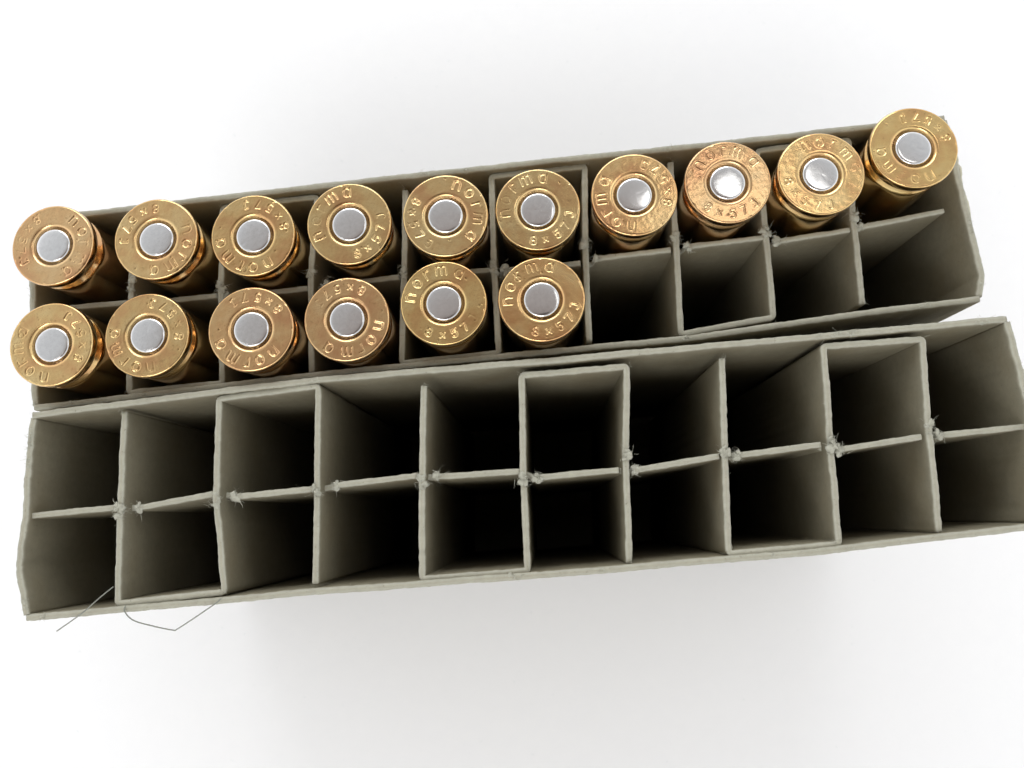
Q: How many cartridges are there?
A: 16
